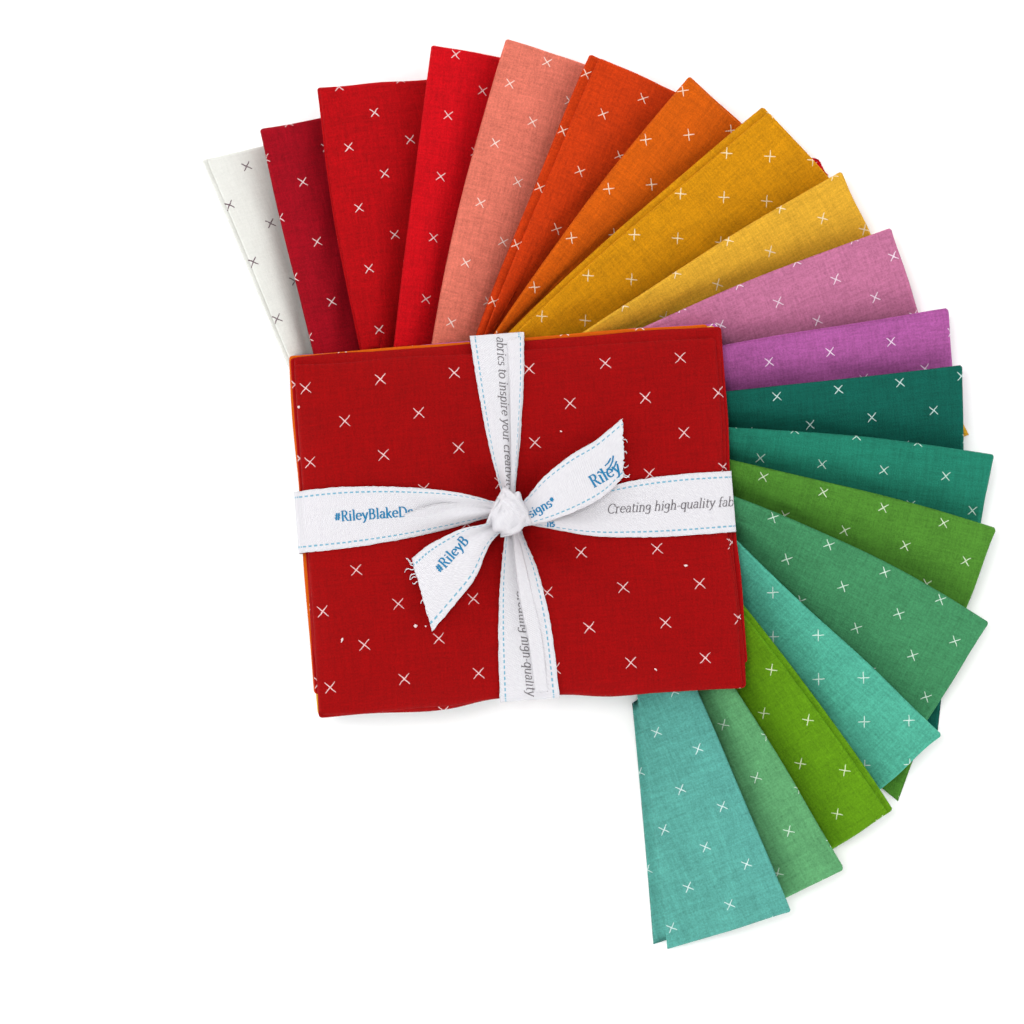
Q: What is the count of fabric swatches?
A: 19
